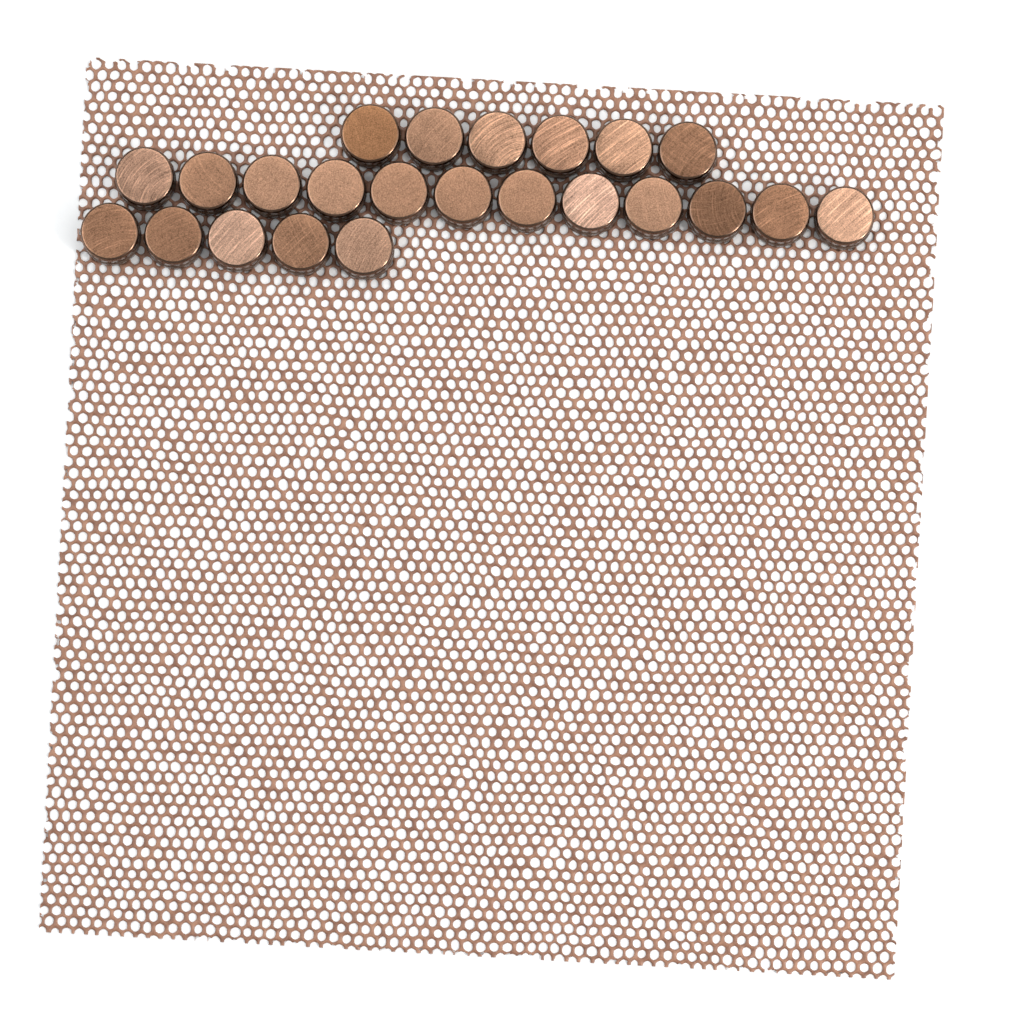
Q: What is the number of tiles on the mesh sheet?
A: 23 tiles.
